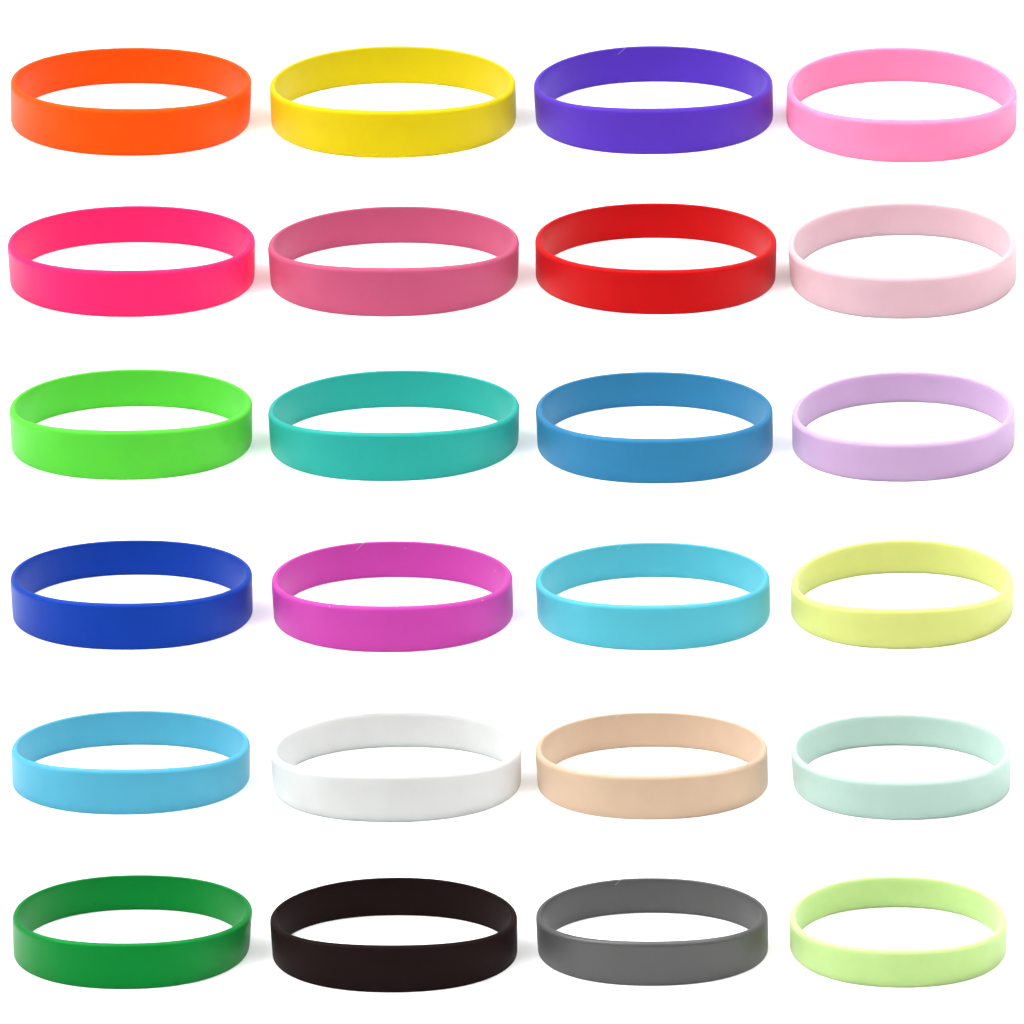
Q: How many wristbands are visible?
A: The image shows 24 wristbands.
